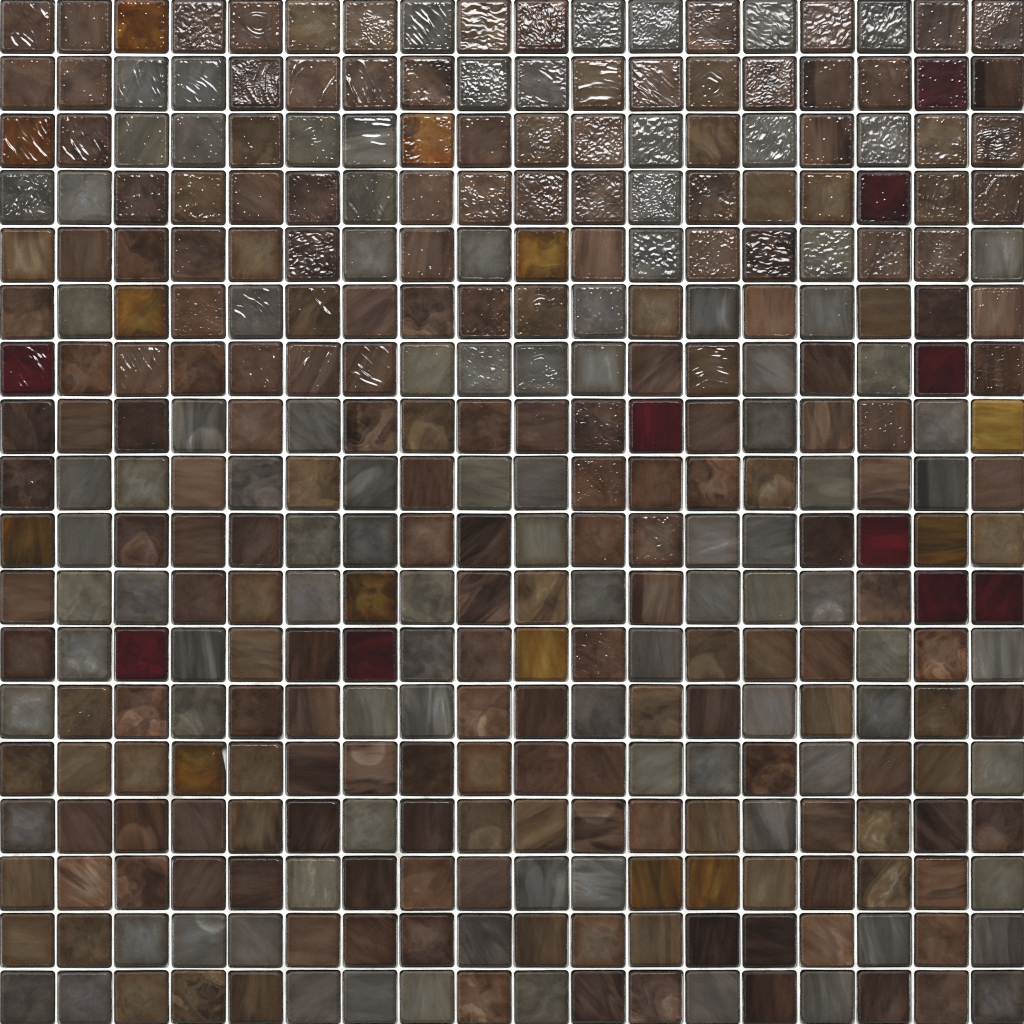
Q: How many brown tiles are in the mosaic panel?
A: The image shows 200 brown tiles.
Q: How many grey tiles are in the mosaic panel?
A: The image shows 101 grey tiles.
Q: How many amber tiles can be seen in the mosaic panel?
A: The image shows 13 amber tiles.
